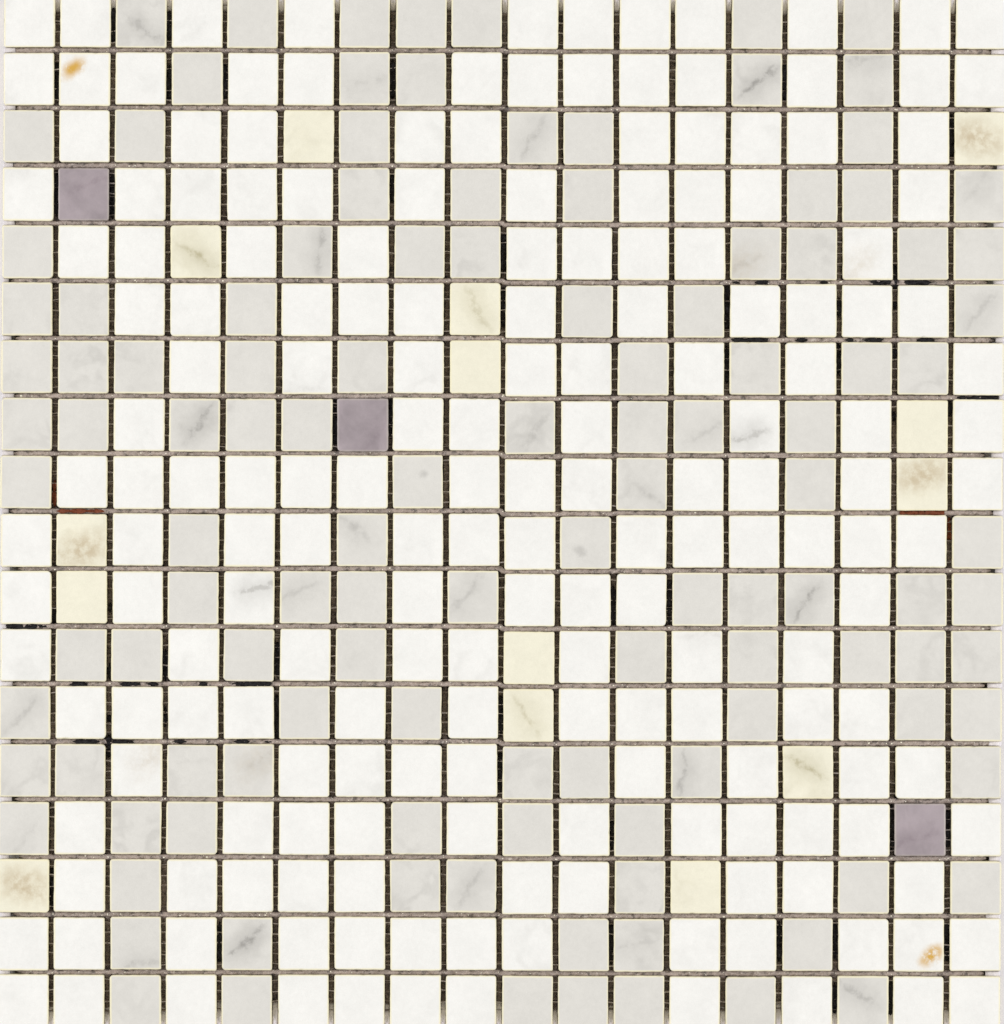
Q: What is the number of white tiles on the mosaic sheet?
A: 187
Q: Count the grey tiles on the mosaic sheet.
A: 120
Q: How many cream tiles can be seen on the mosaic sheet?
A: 14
